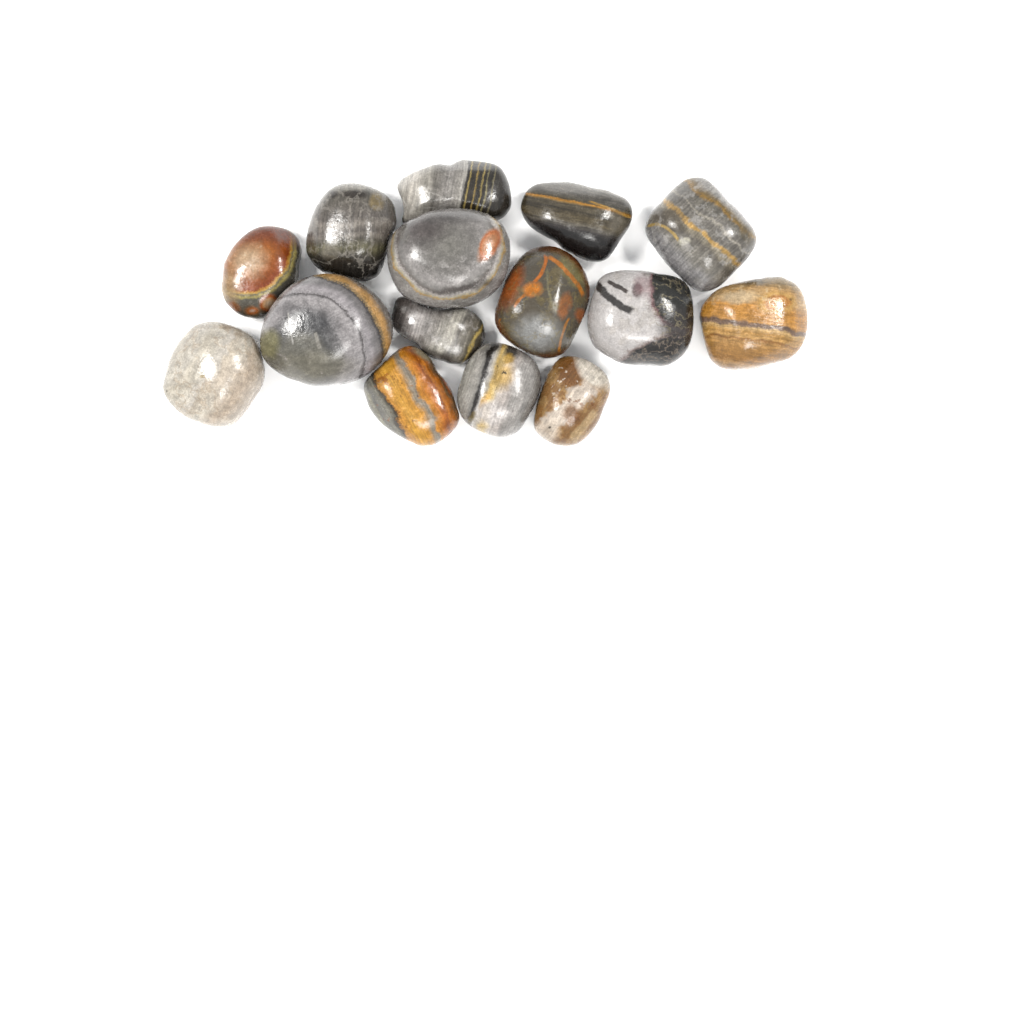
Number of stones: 15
